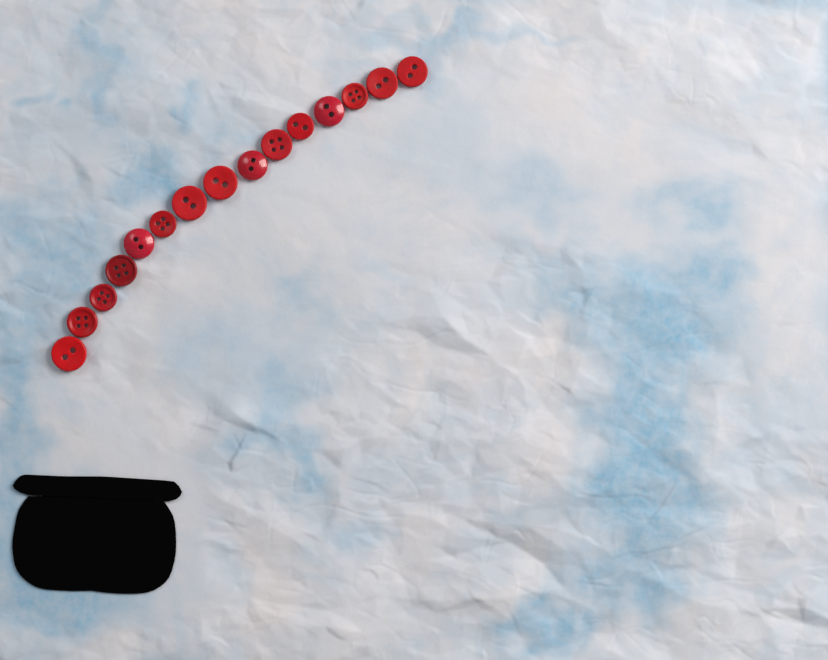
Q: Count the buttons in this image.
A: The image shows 15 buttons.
